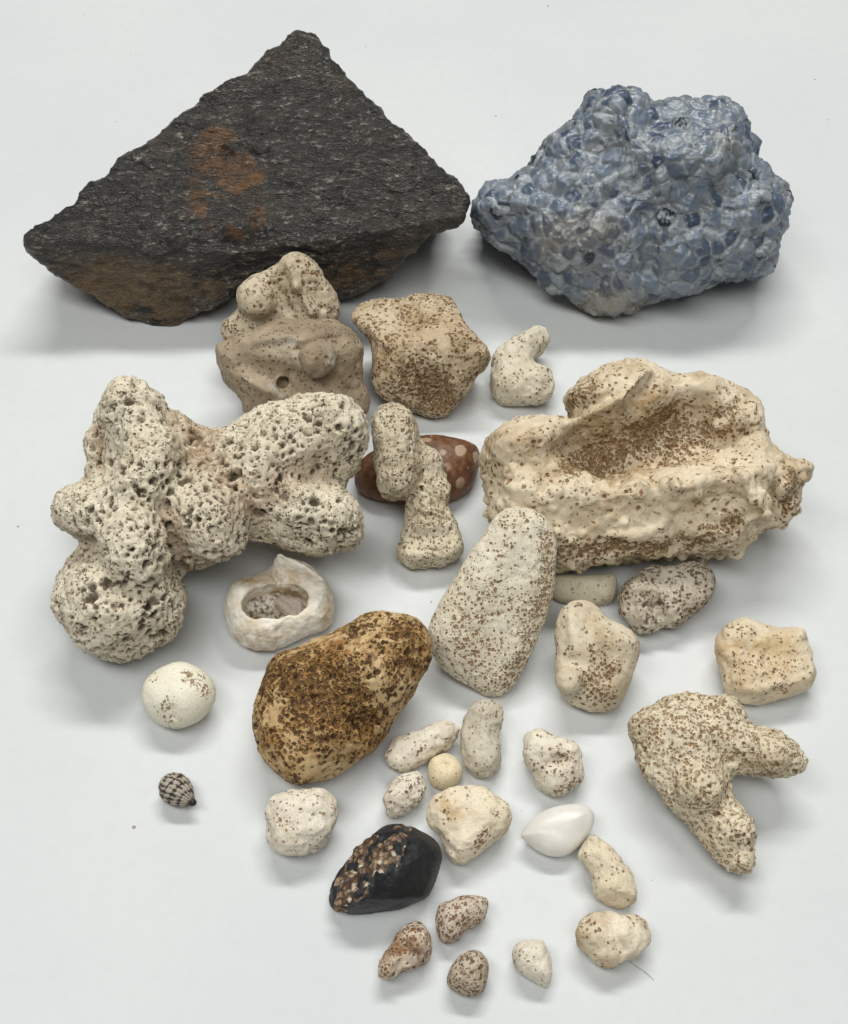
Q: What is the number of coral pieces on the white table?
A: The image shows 28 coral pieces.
